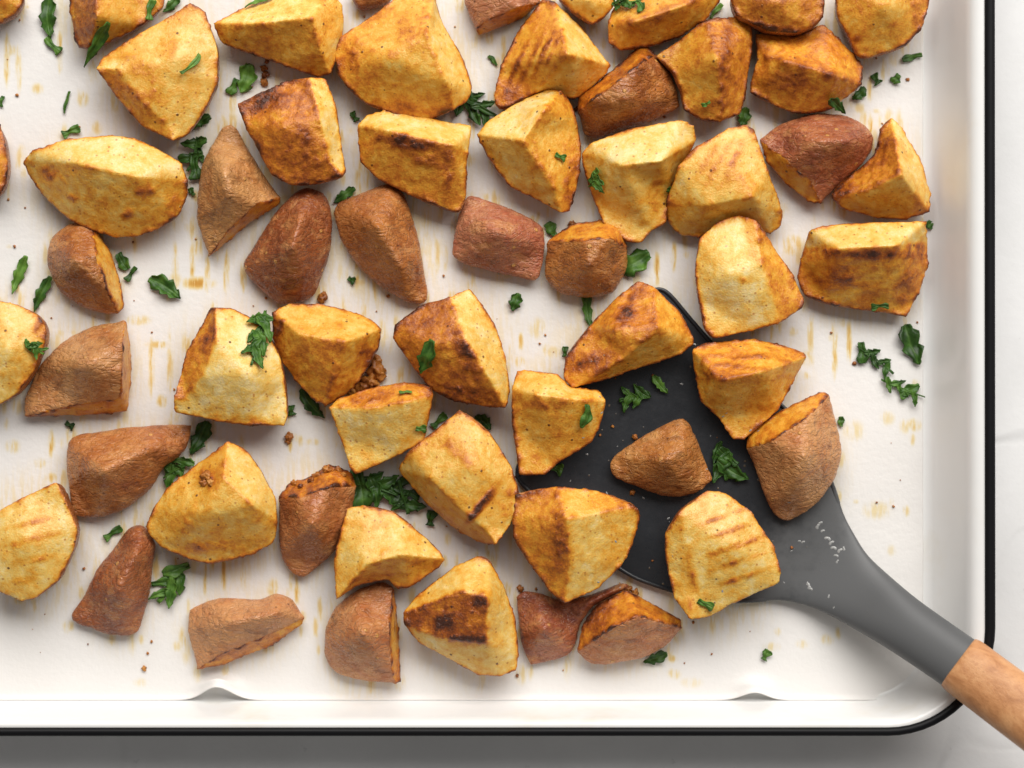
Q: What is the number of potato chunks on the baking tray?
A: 57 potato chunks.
